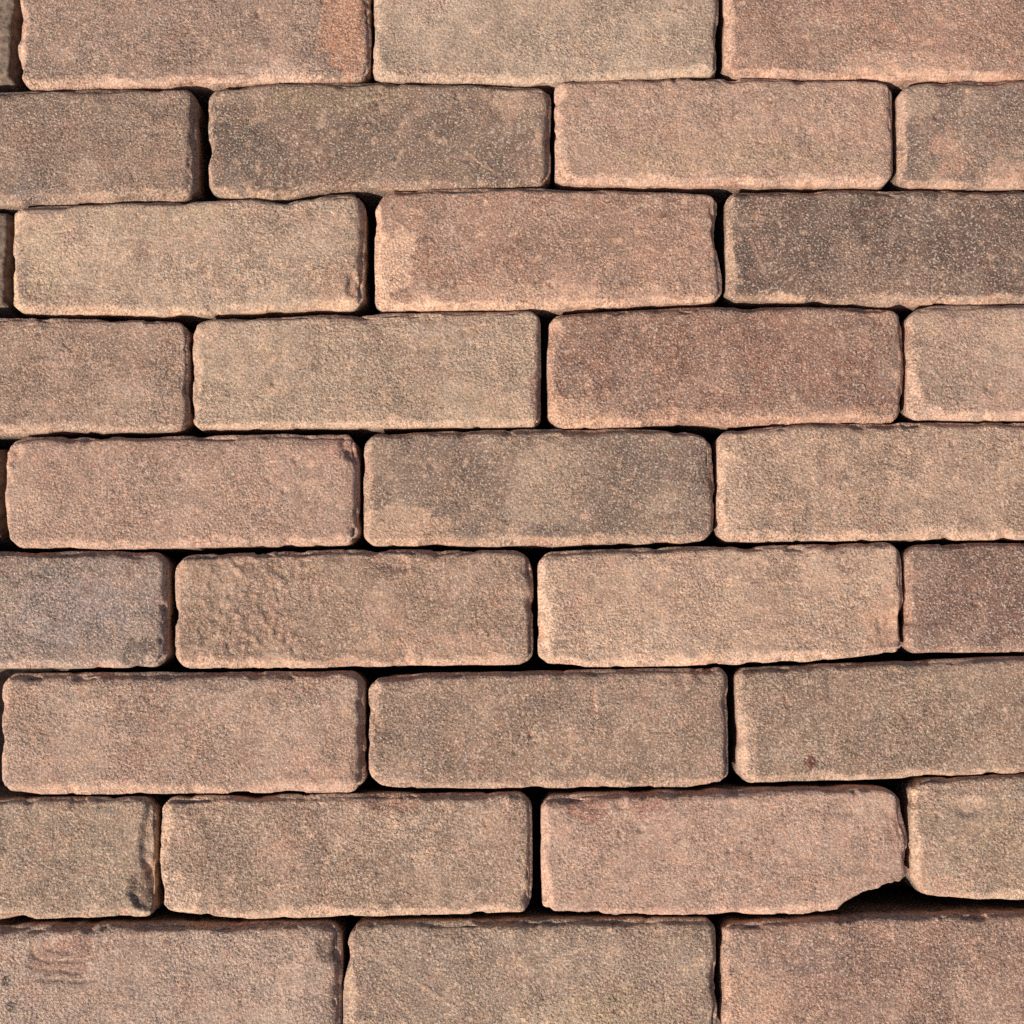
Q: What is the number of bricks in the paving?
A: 31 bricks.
